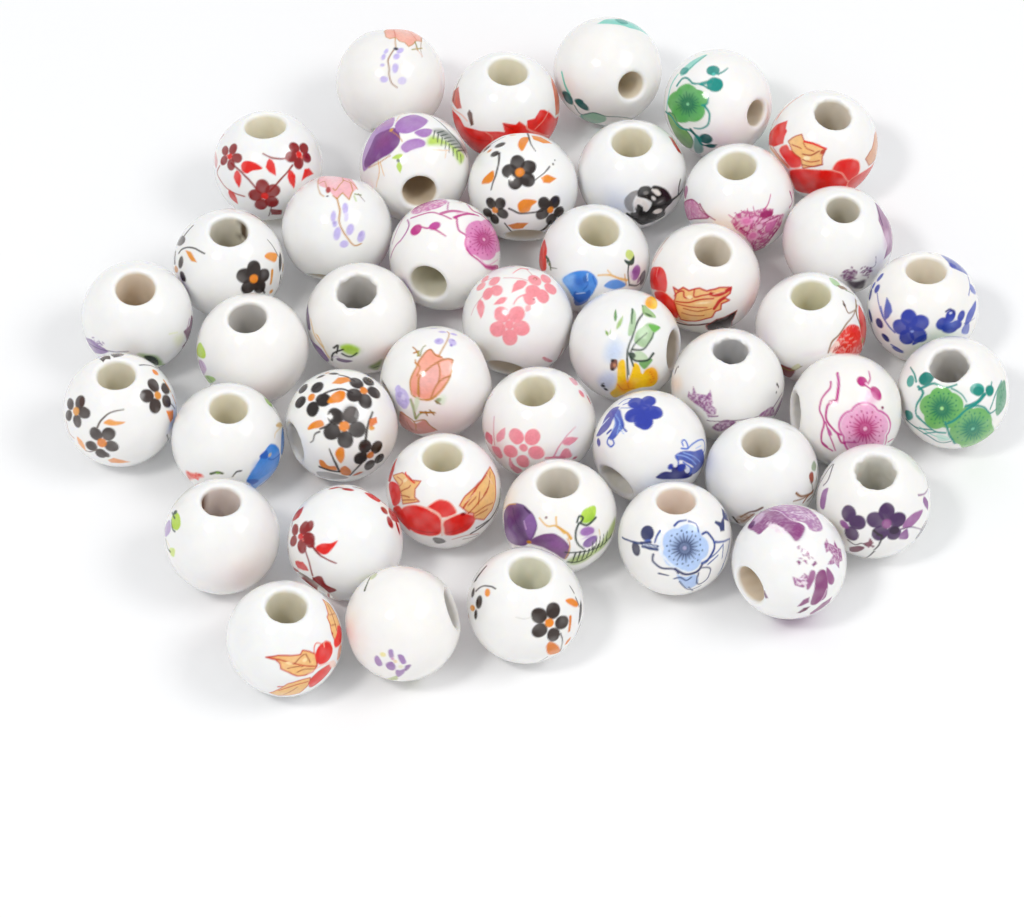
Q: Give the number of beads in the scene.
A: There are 43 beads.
